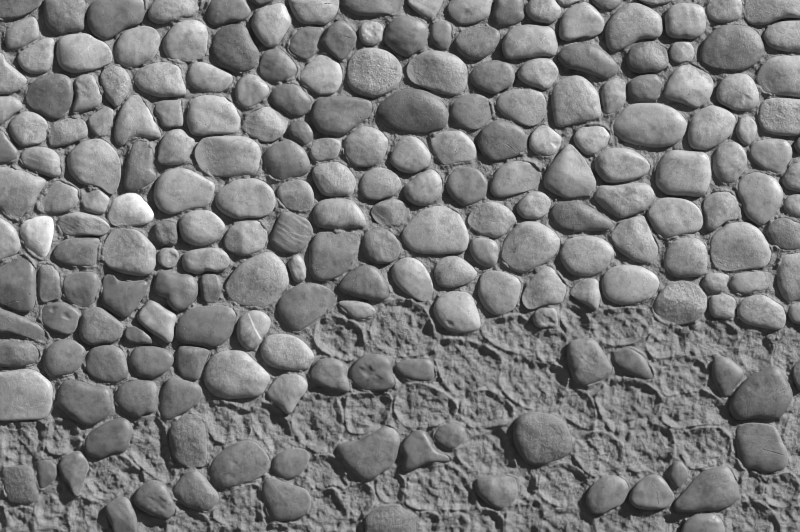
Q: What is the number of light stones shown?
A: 125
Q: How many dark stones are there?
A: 91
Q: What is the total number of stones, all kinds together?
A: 216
